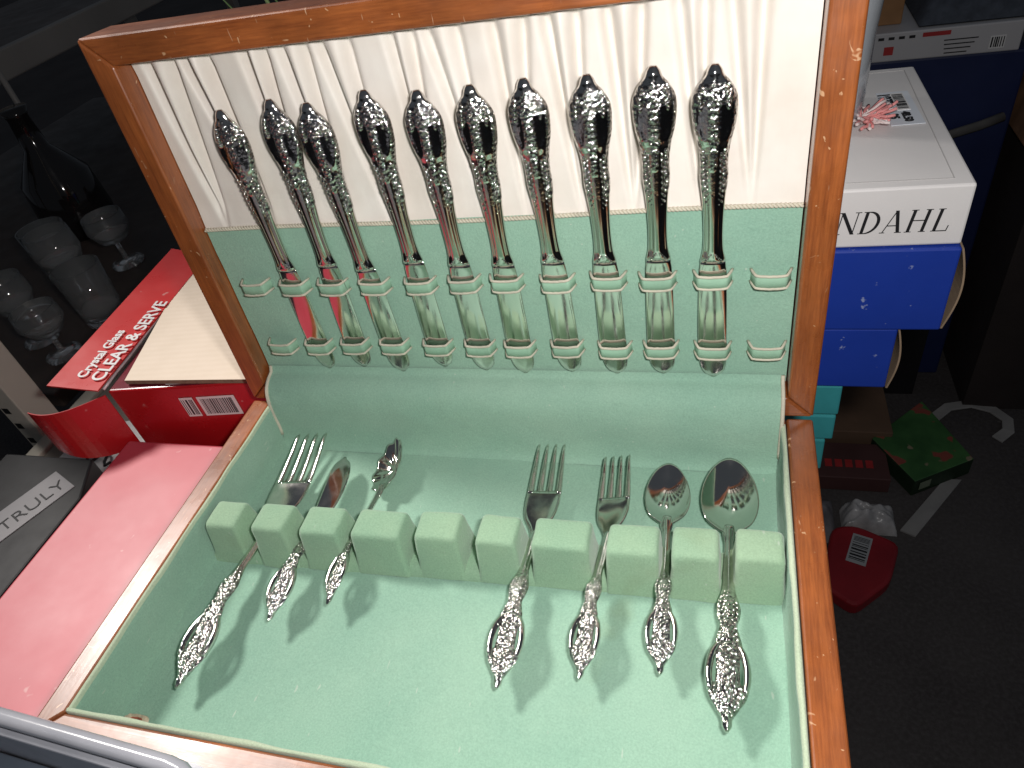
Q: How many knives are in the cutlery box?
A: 11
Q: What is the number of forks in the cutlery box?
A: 3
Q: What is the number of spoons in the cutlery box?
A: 3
